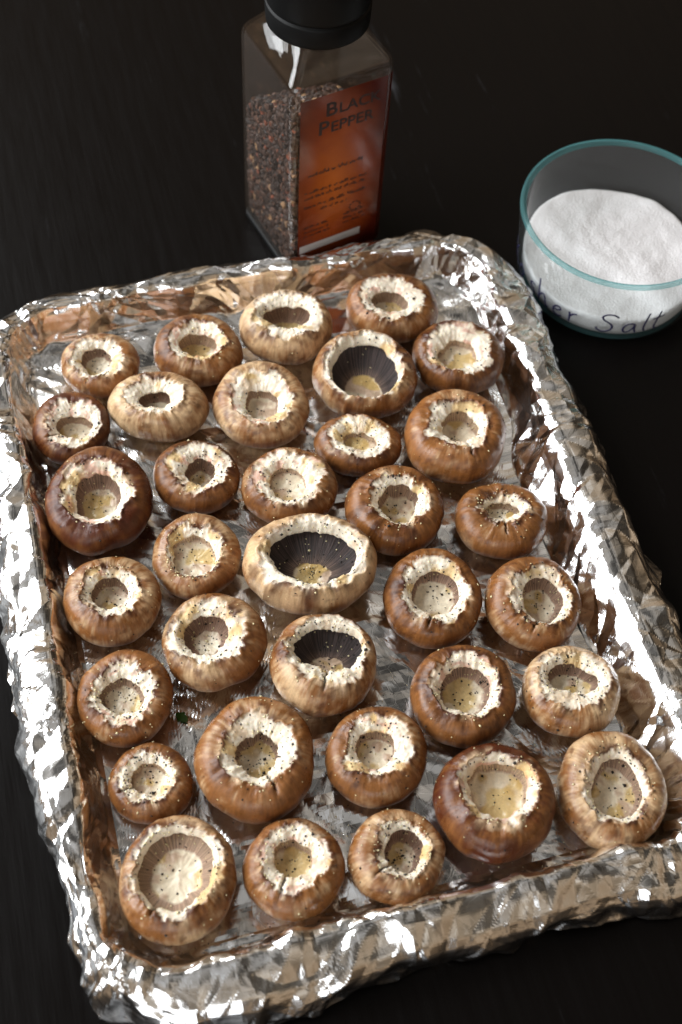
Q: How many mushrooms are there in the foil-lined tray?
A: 34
